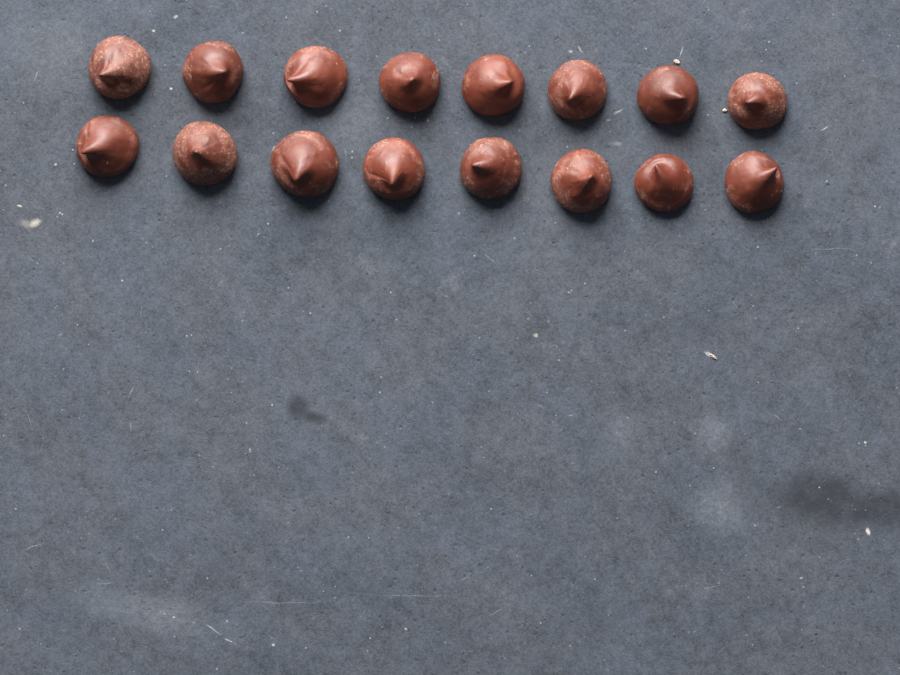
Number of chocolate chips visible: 16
